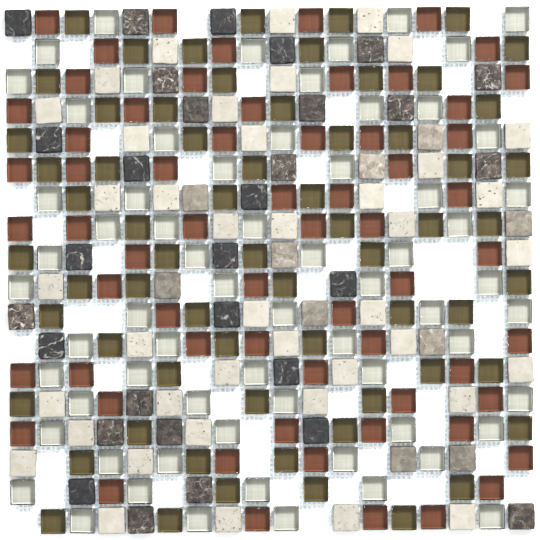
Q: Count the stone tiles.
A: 81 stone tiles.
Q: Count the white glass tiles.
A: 66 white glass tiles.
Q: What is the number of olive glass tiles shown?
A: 65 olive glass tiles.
